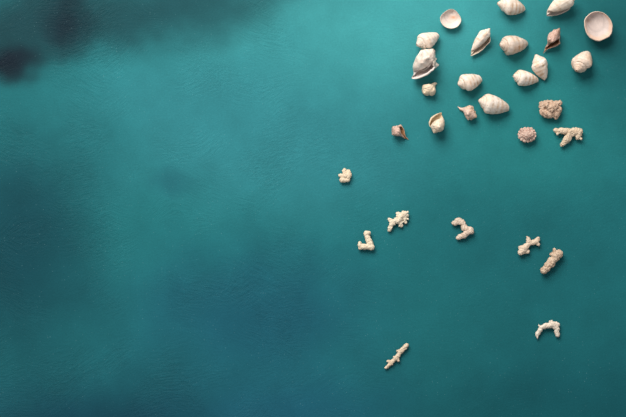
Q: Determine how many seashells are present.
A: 18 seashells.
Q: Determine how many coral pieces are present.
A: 11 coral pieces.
